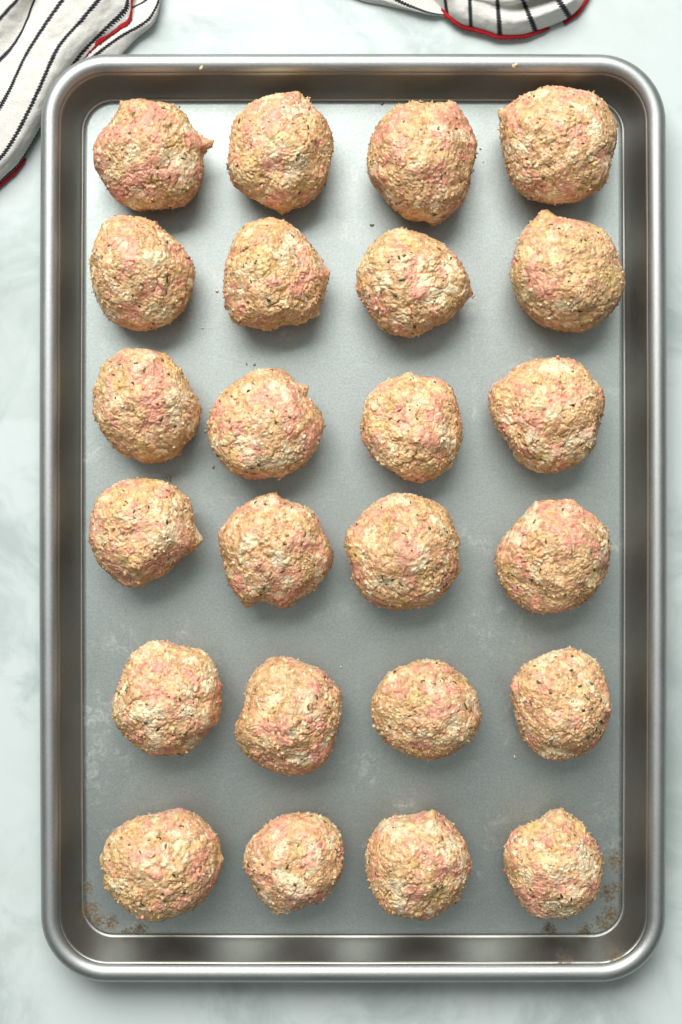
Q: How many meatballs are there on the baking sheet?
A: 24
